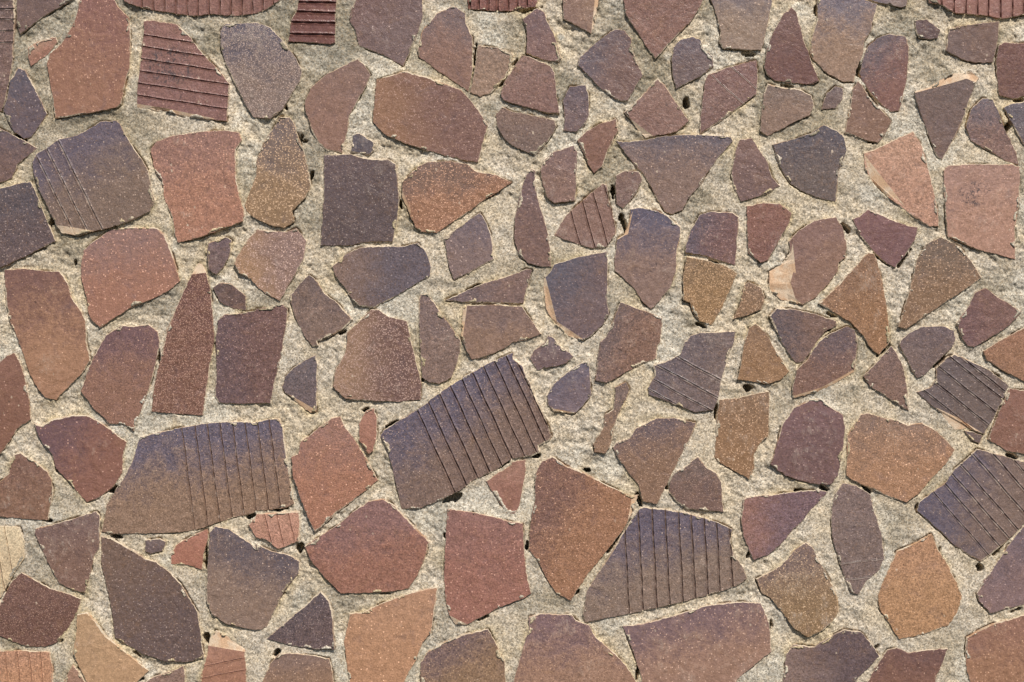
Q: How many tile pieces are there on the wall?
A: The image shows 144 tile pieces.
